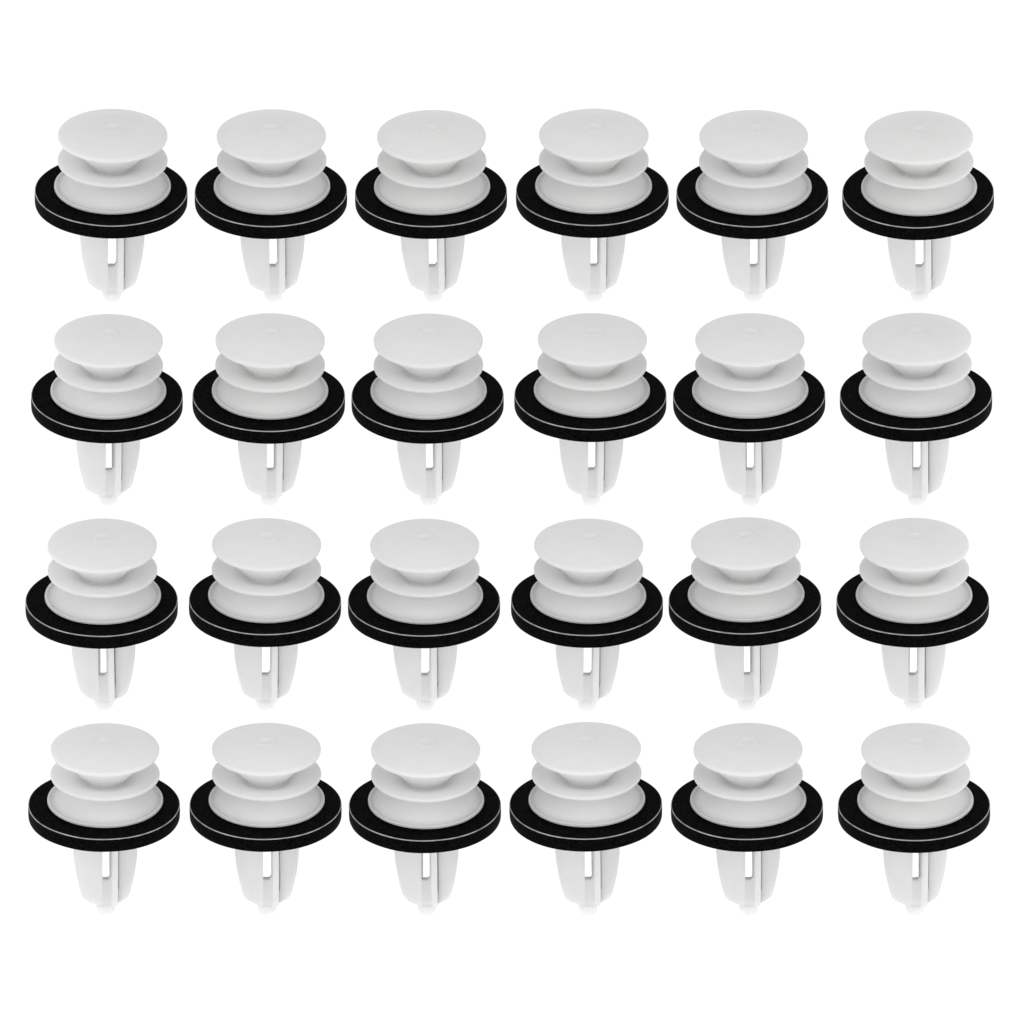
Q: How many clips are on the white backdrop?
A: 24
